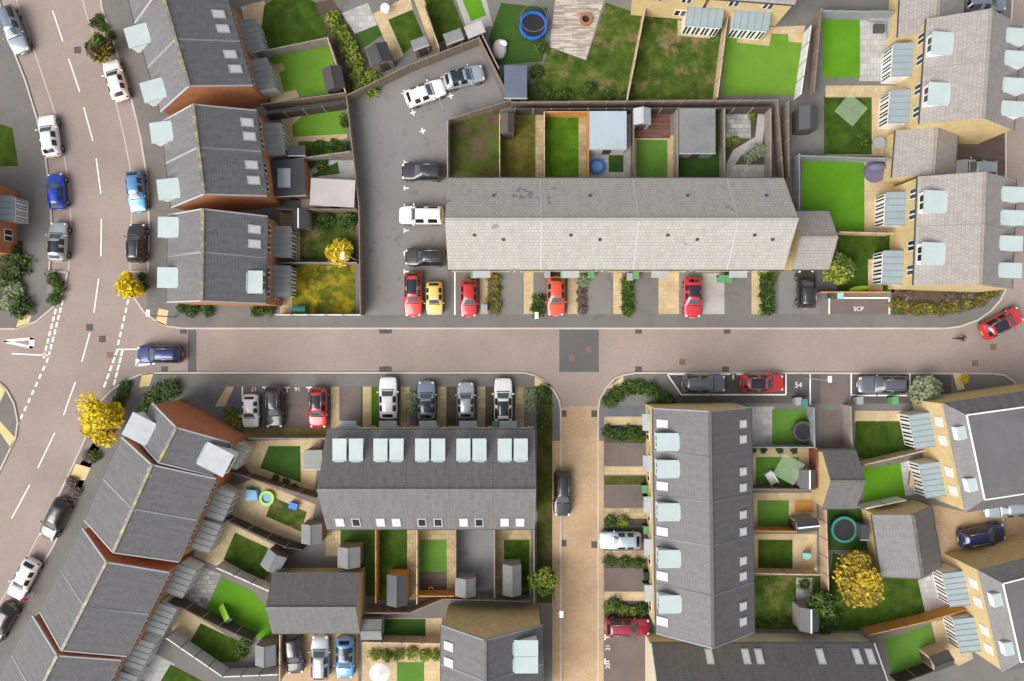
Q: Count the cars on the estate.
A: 43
